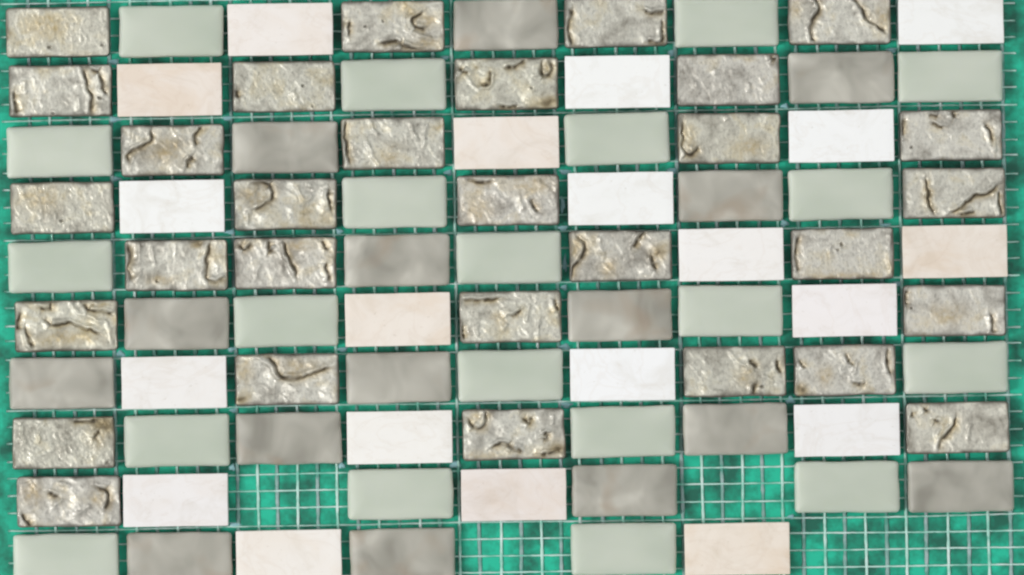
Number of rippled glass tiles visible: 30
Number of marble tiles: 20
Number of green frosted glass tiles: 20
